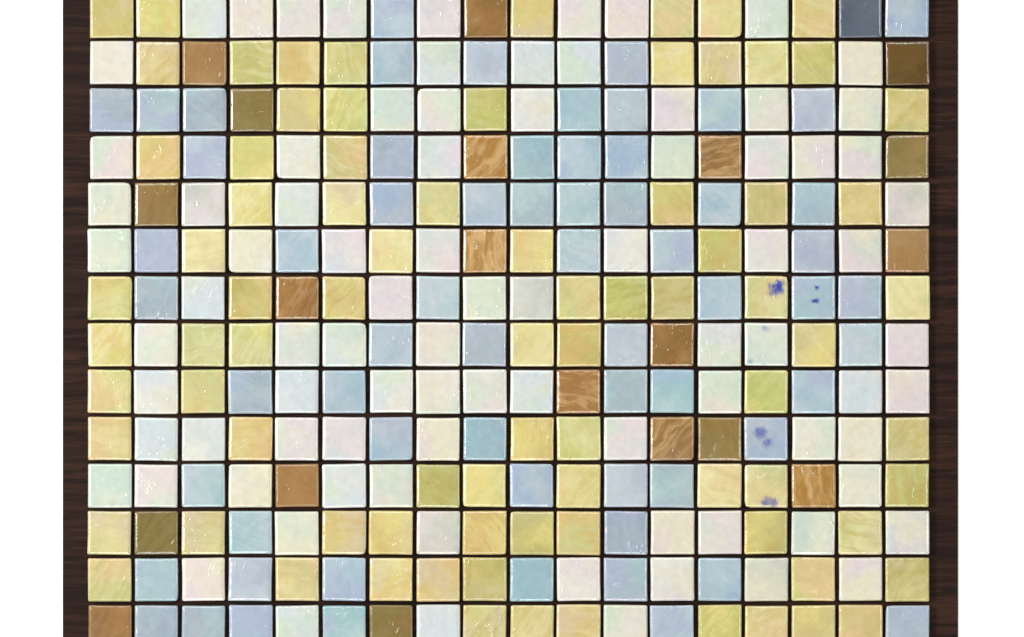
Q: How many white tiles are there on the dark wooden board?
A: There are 85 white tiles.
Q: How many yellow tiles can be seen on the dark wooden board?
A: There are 82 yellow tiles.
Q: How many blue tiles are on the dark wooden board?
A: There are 65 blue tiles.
